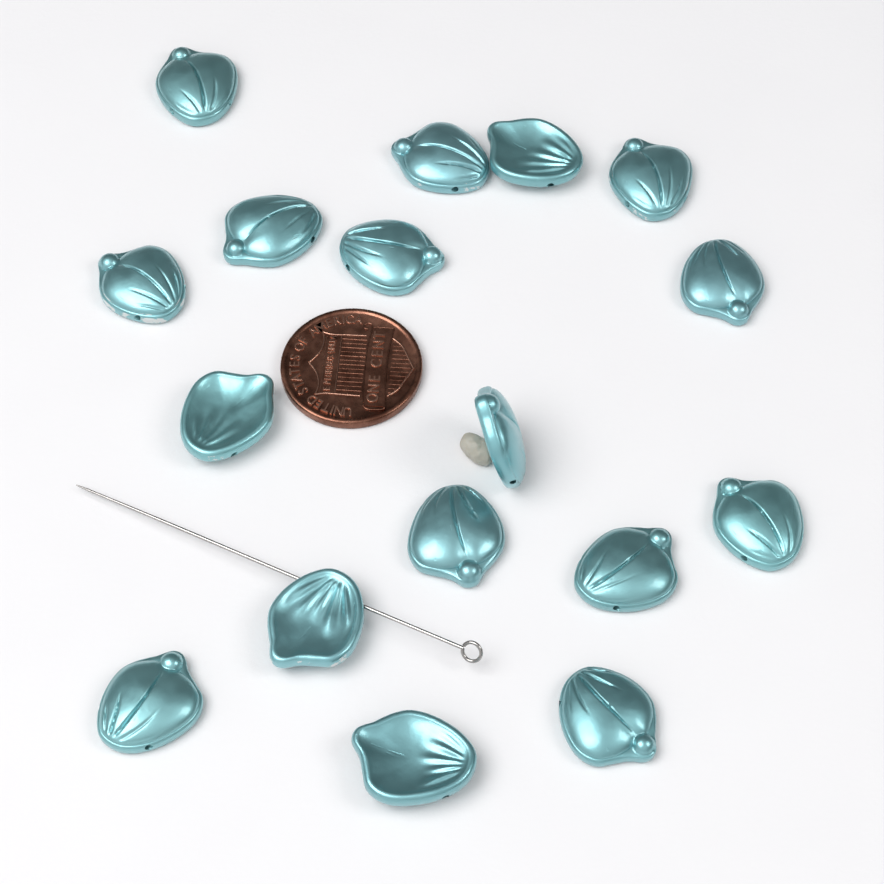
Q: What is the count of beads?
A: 17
